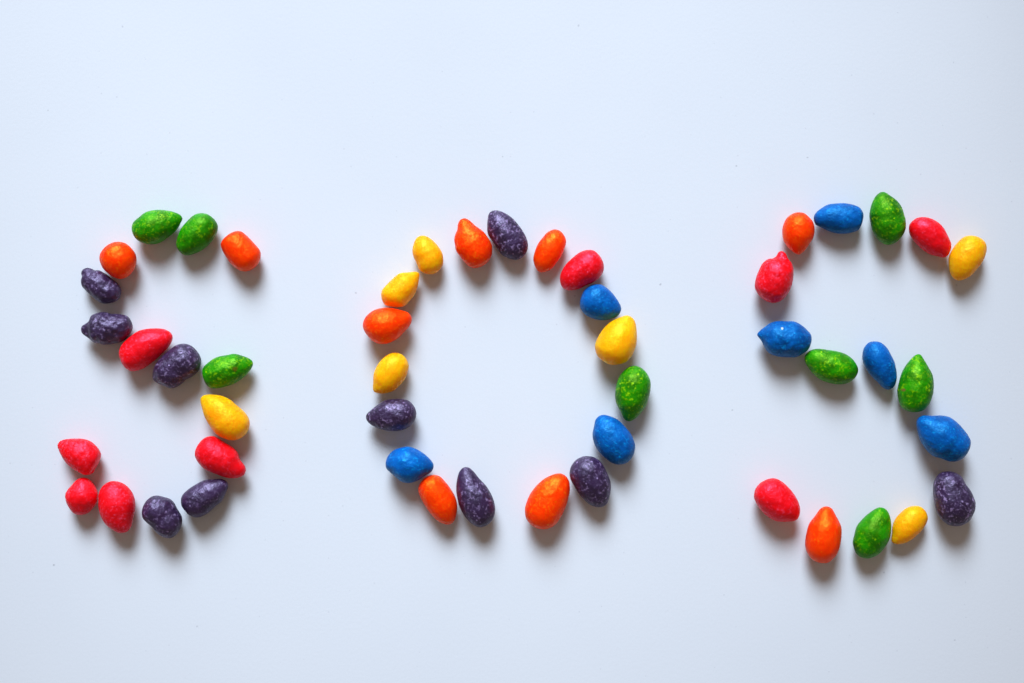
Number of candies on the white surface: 50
